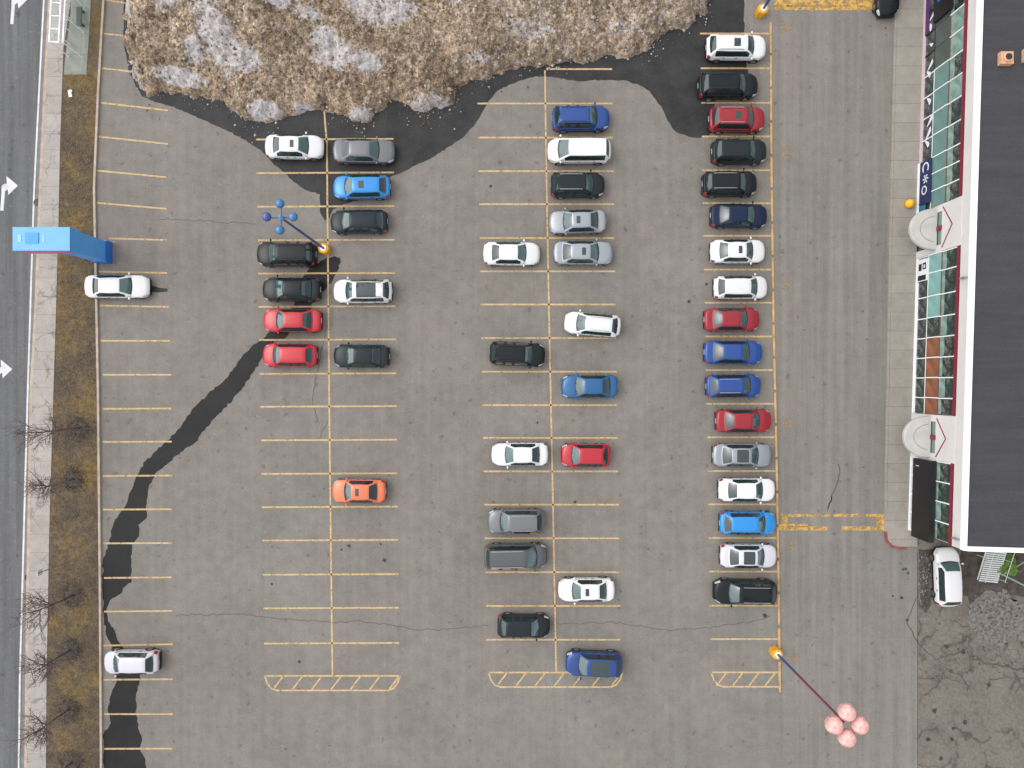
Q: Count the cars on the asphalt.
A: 48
